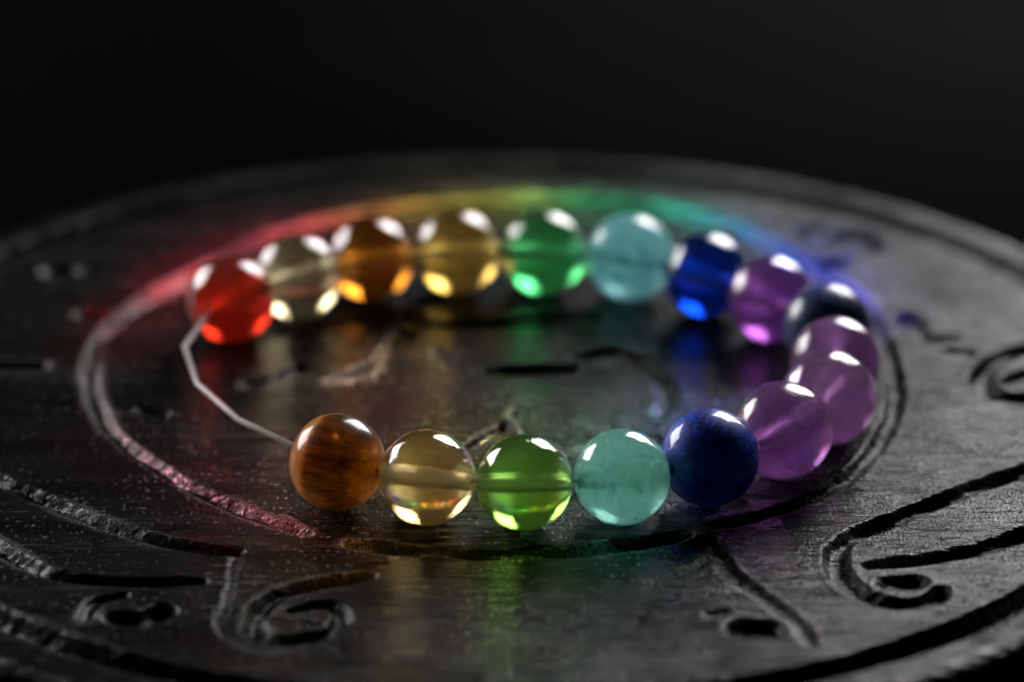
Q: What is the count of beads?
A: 17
